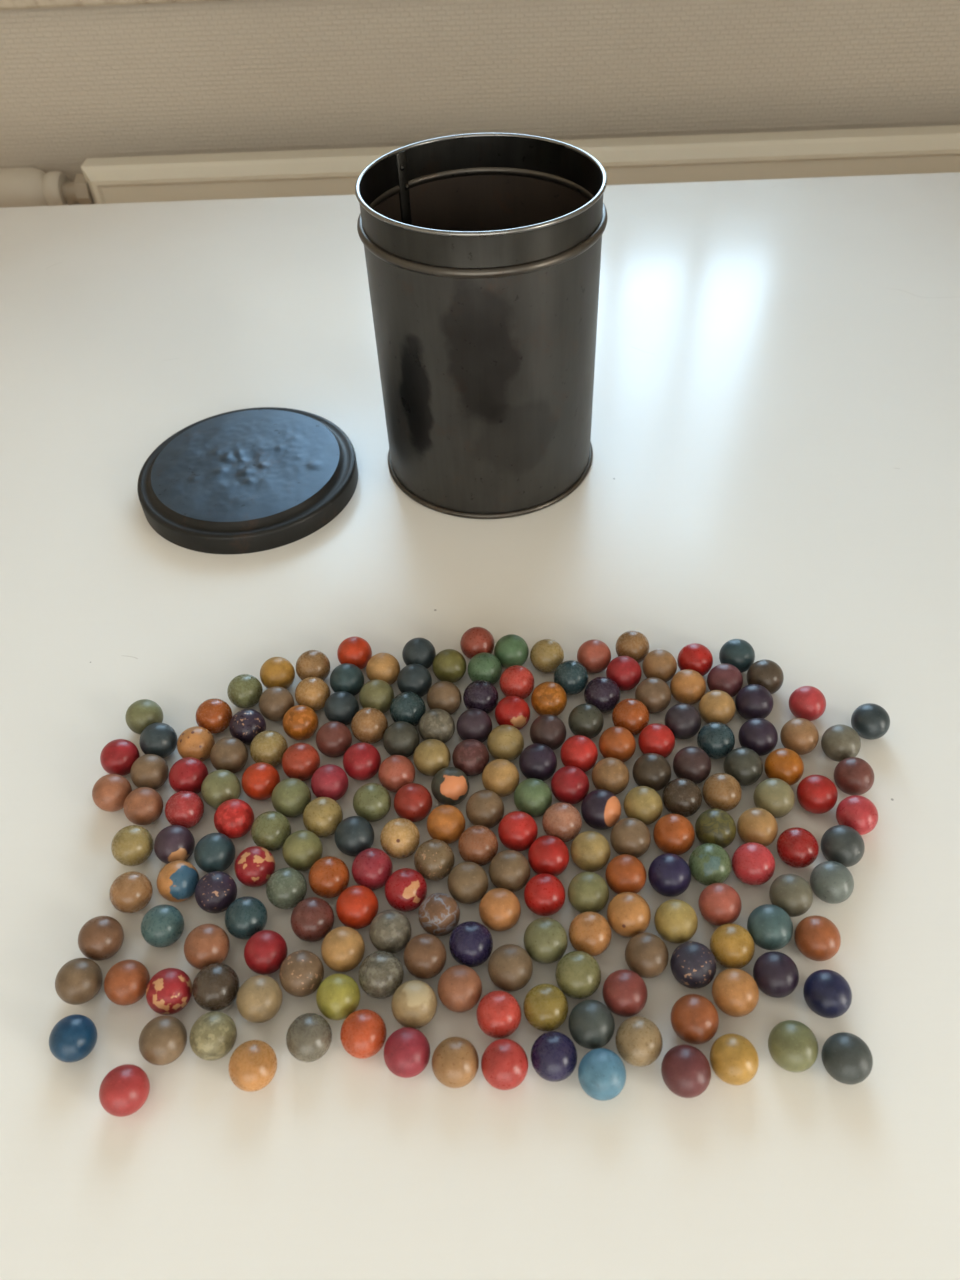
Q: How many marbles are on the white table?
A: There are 200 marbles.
